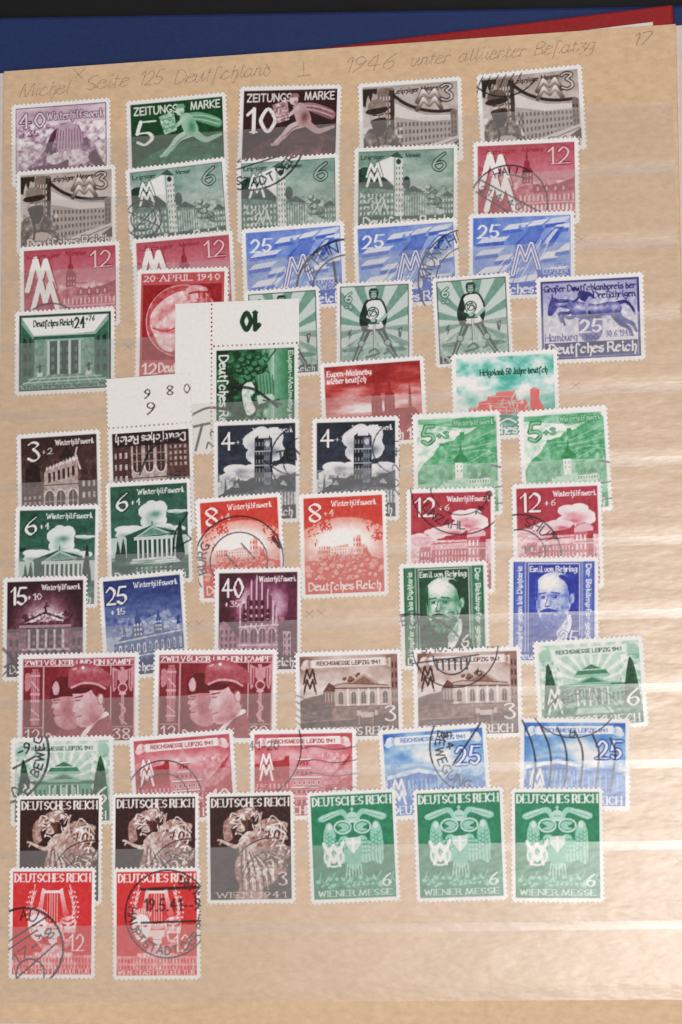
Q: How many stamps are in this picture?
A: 59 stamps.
